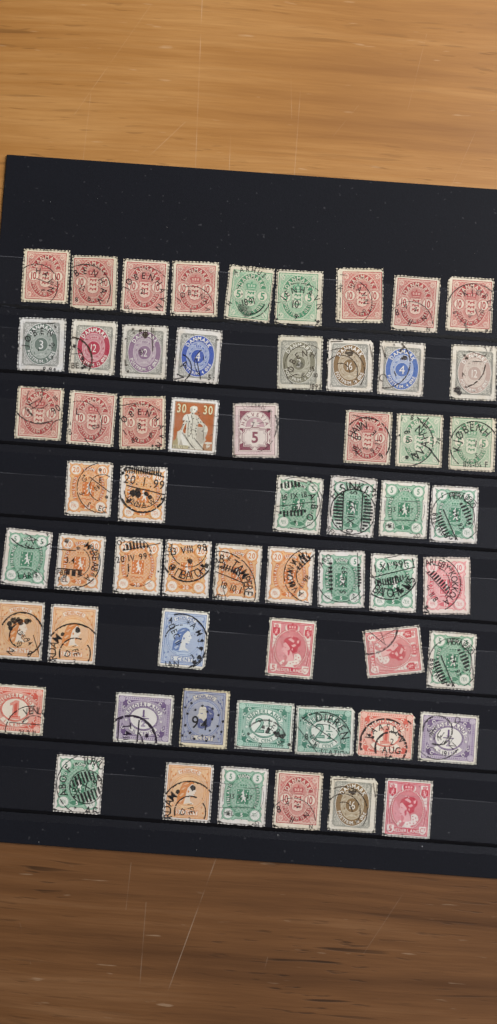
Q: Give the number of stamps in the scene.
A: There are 59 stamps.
